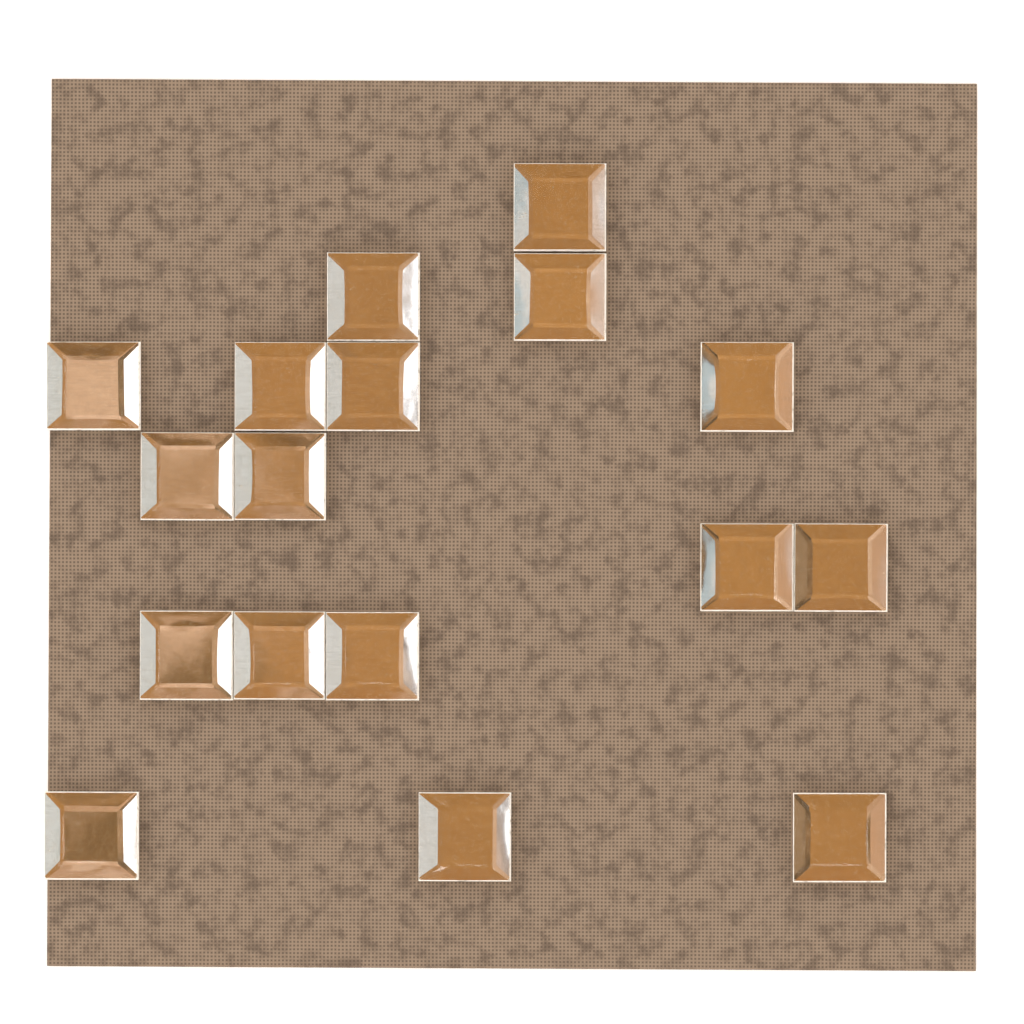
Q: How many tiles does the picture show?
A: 17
